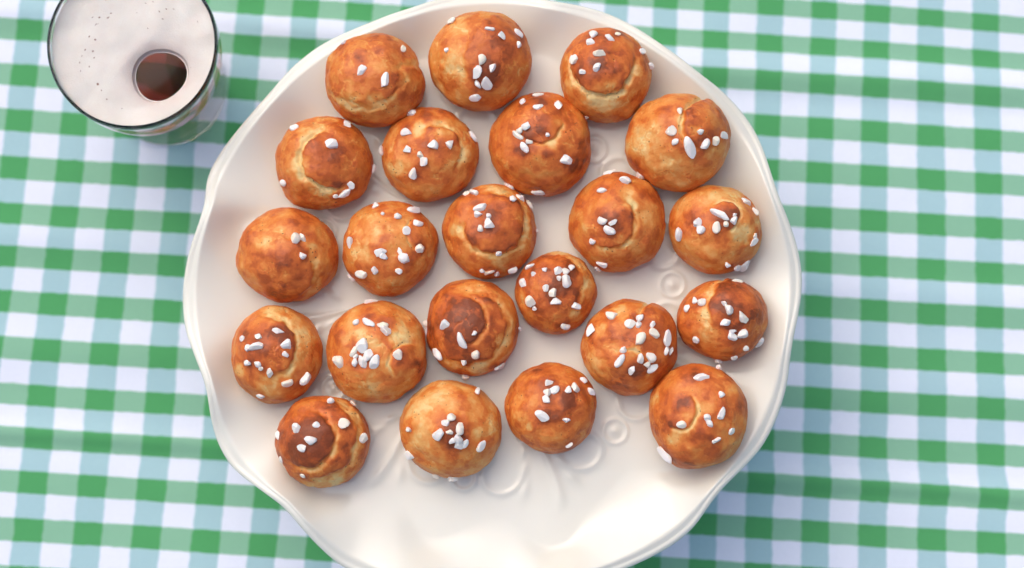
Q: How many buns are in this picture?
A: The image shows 22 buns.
